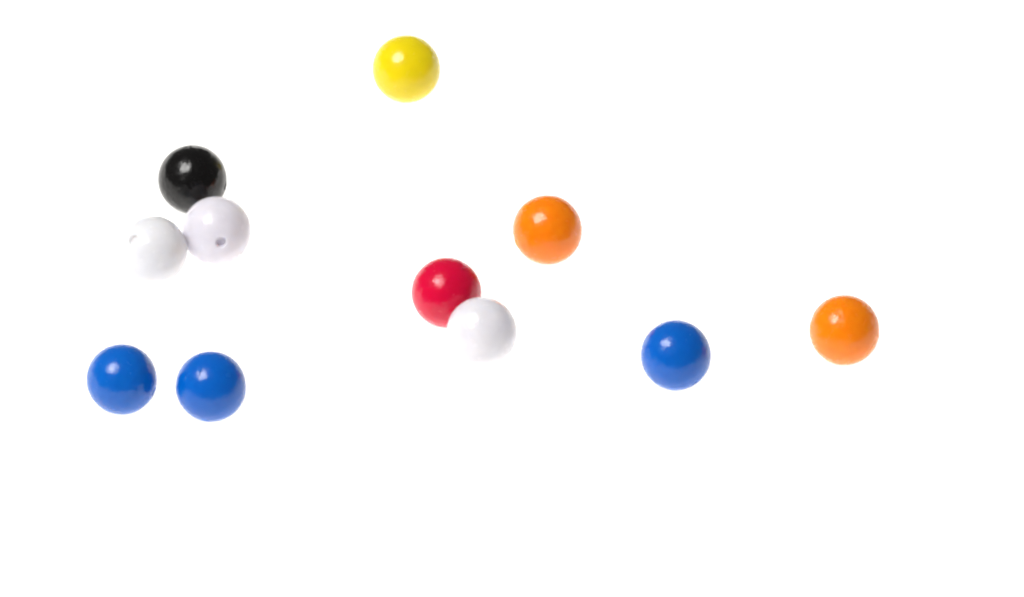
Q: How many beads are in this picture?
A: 11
